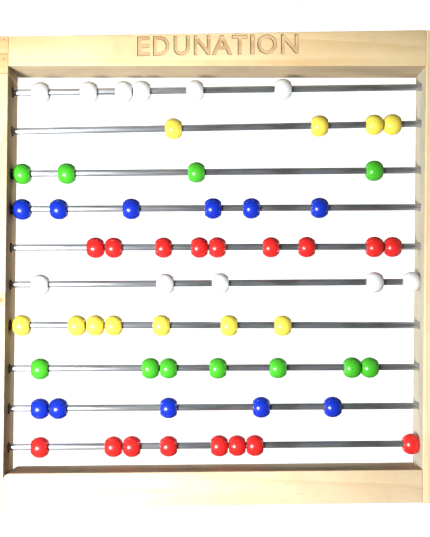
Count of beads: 61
